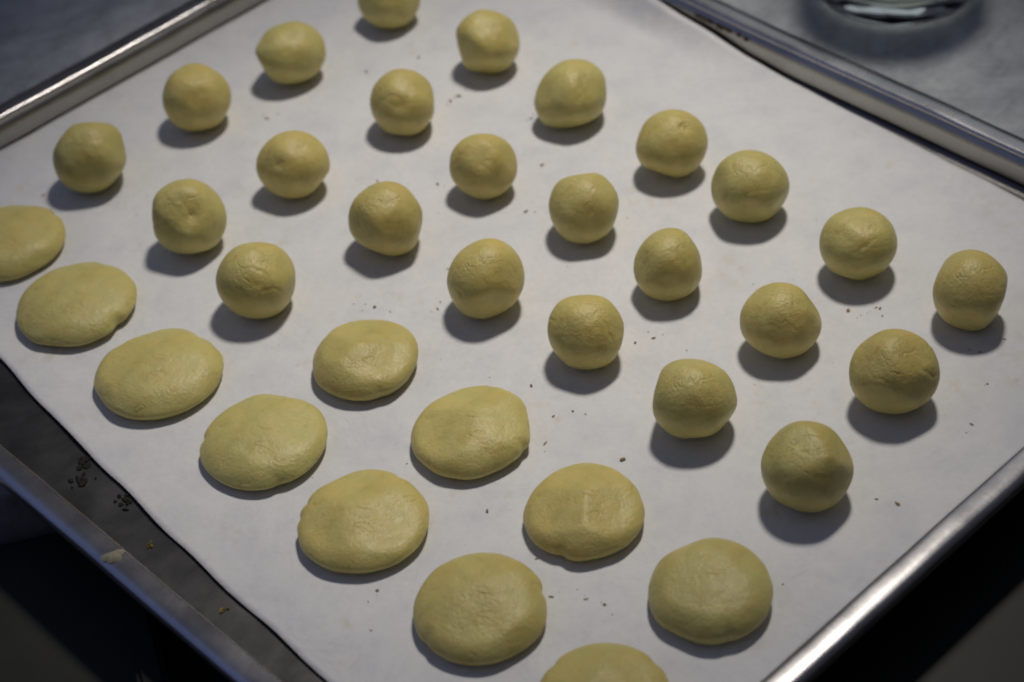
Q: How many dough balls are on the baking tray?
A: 24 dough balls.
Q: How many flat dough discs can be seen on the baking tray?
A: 11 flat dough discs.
